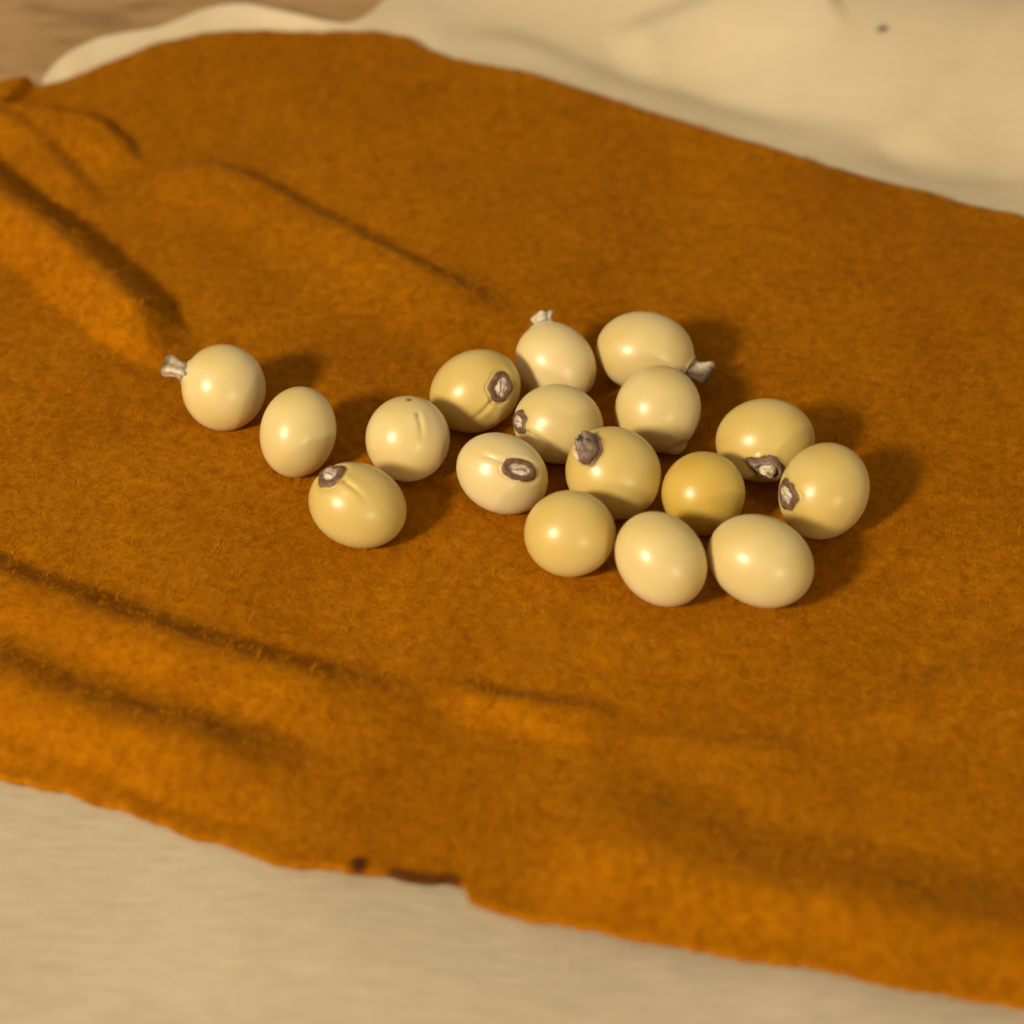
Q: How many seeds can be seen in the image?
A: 17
